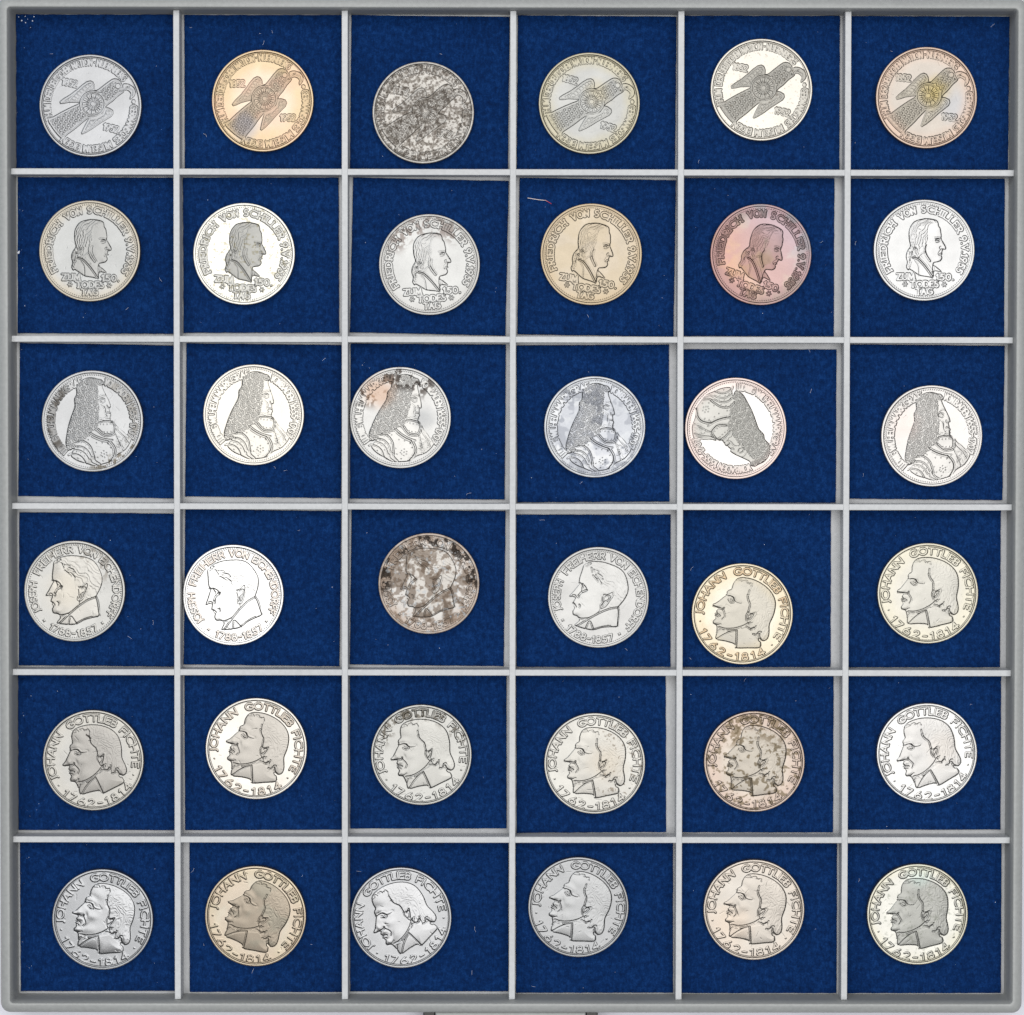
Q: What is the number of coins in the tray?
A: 36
